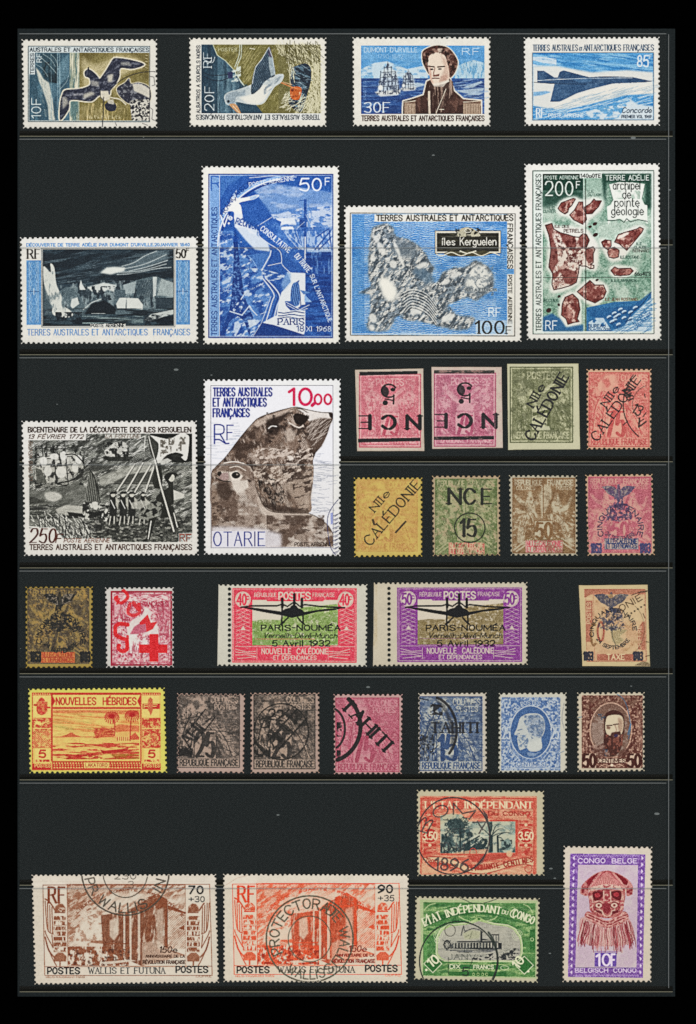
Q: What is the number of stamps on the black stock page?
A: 35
